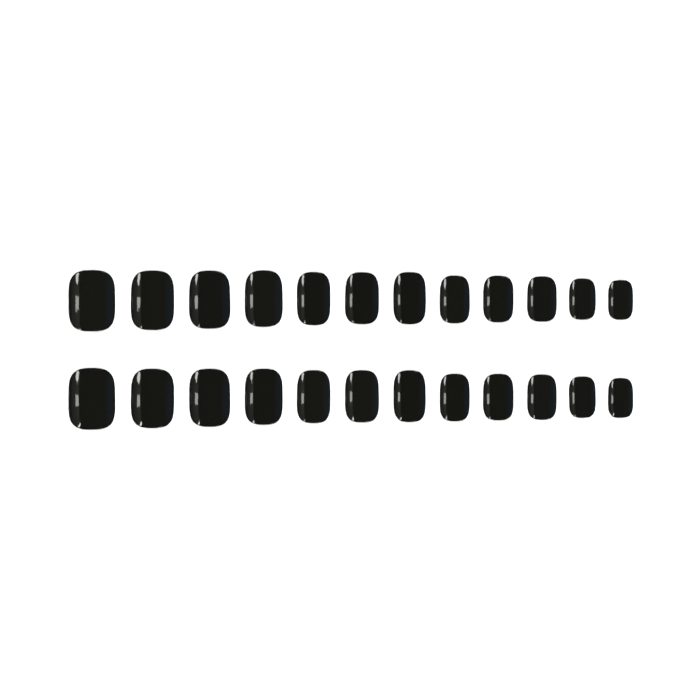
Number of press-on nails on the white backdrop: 24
